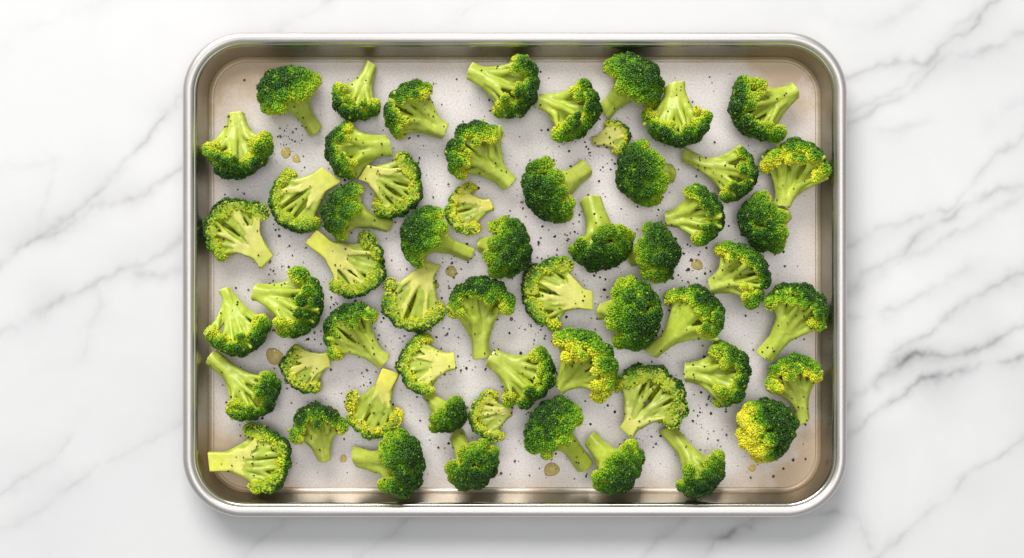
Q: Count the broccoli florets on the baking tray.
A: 57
